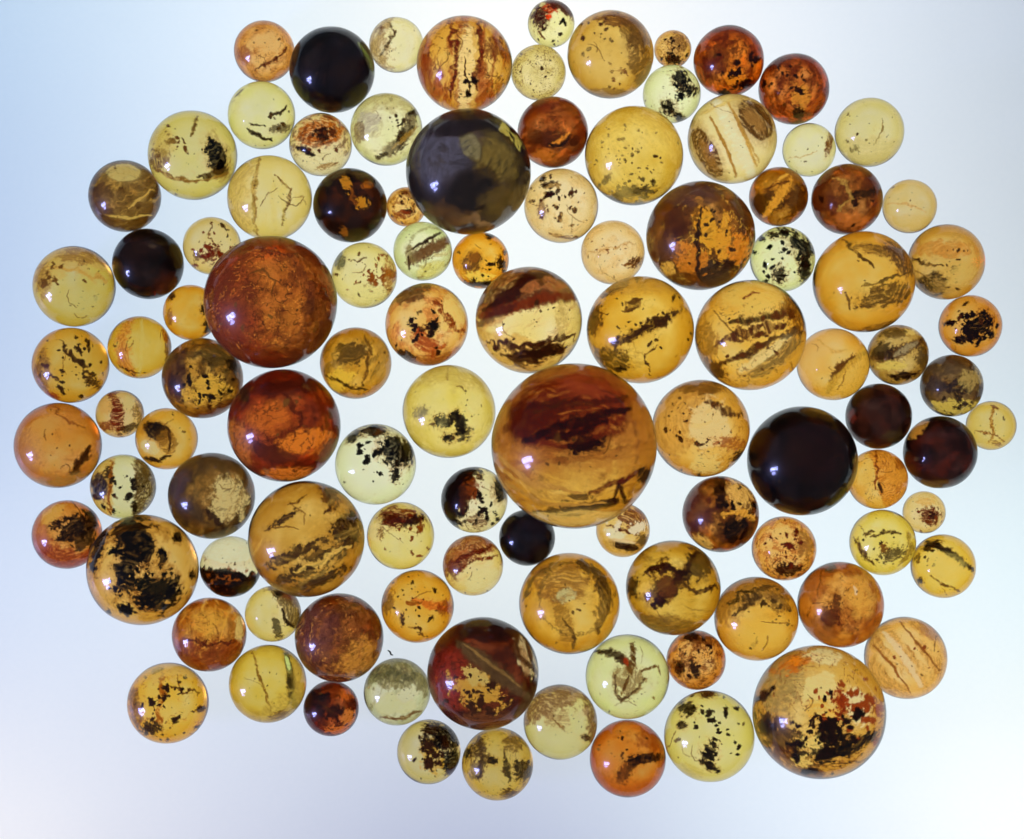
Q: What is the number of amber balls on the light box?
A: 105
